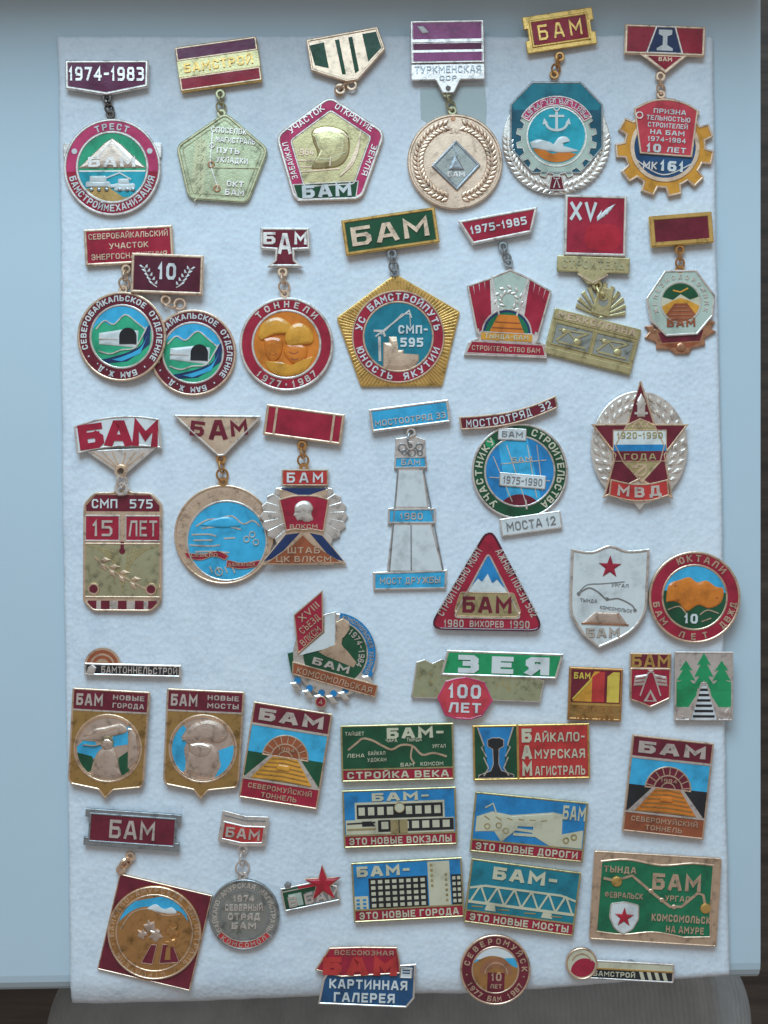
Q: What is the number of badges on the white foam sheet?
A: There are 45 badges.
